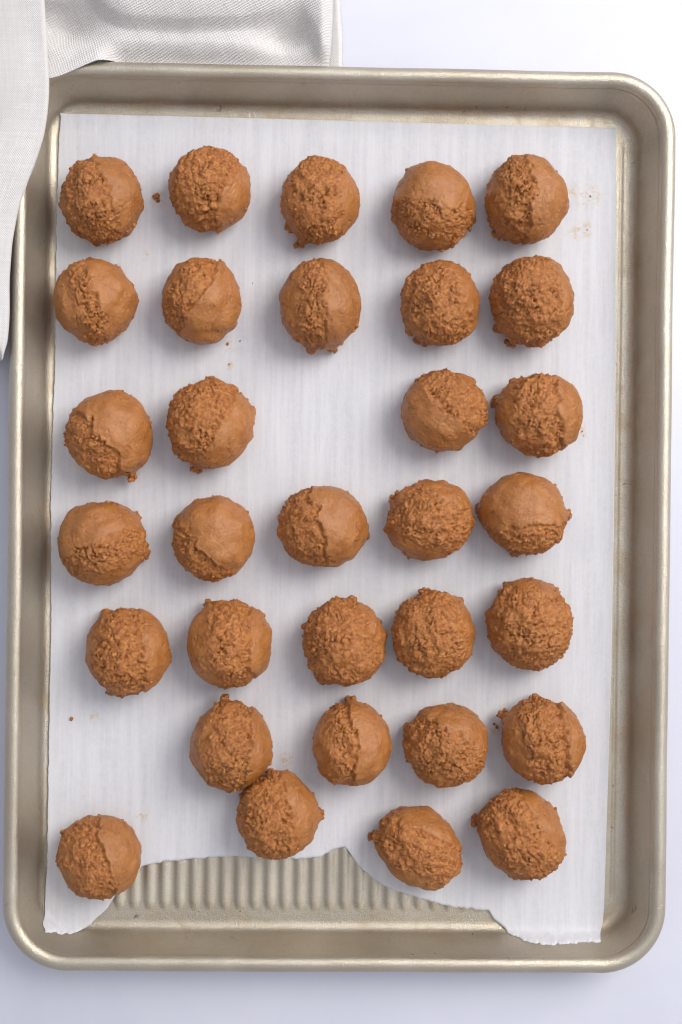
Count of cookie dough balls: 32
